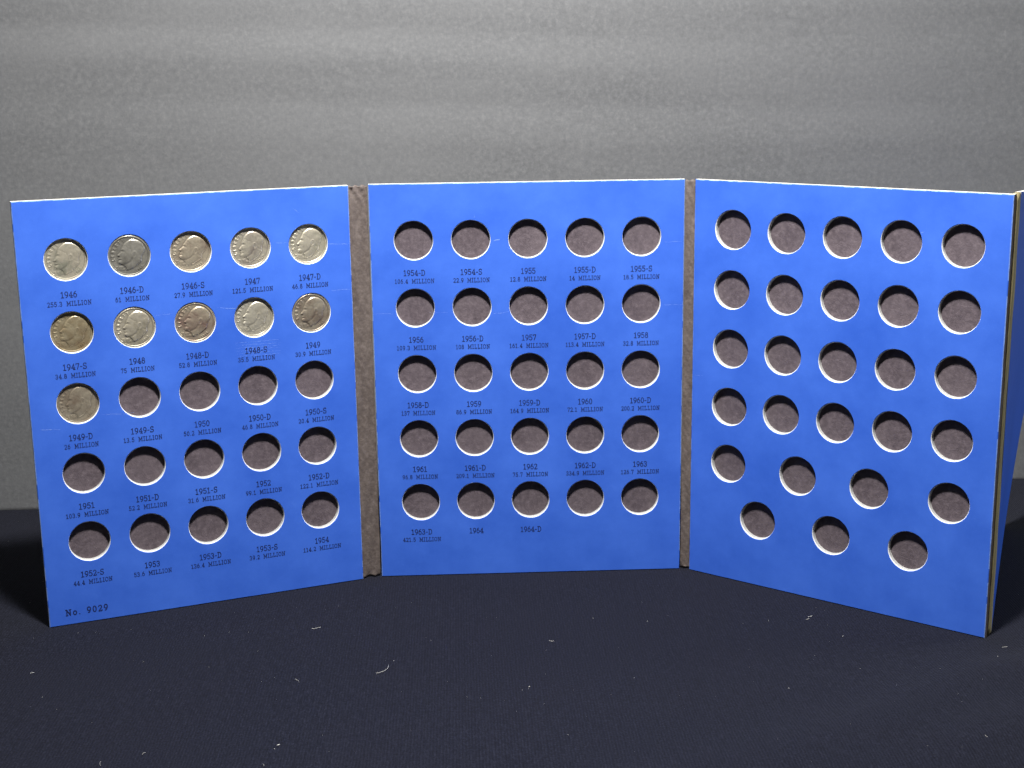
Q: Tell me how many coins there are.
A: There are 11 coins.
